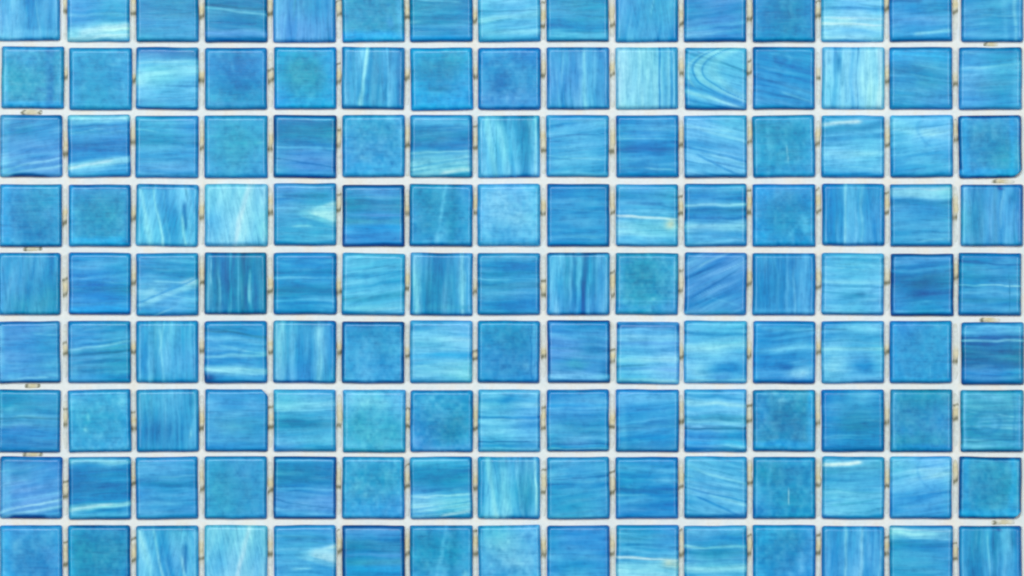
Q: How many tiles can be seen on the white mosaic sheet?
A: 135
